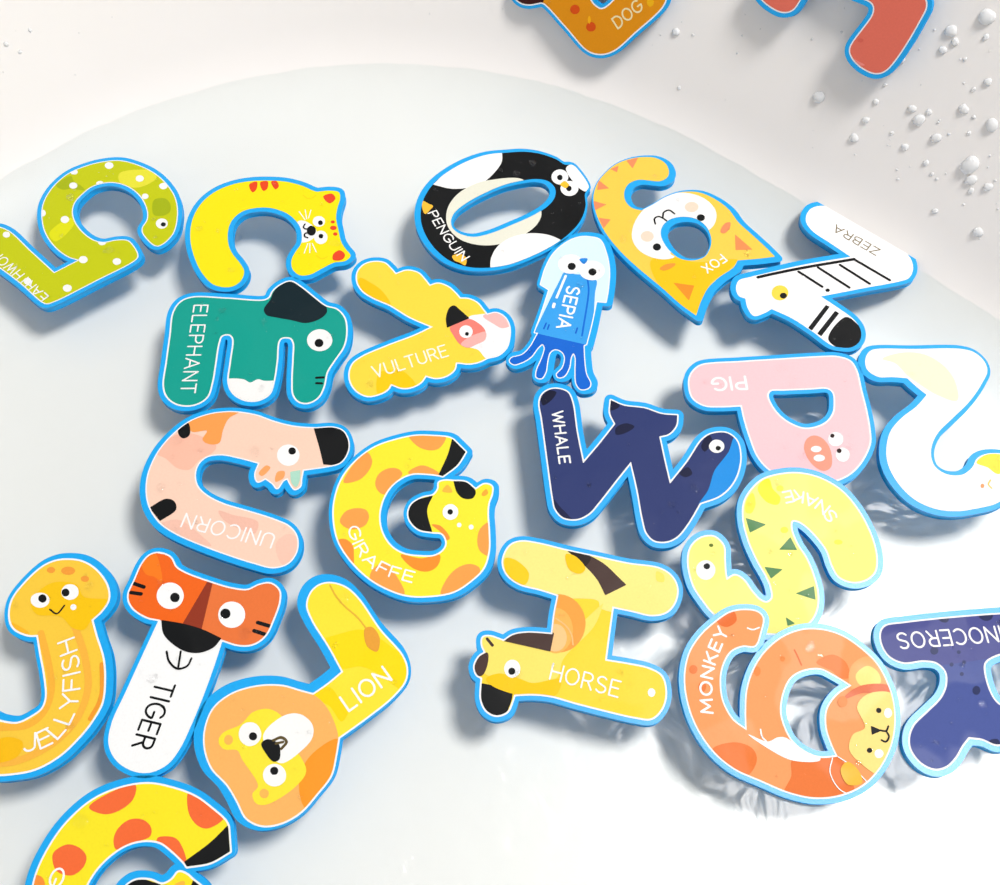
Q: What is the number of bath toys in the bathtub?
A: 23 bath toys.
